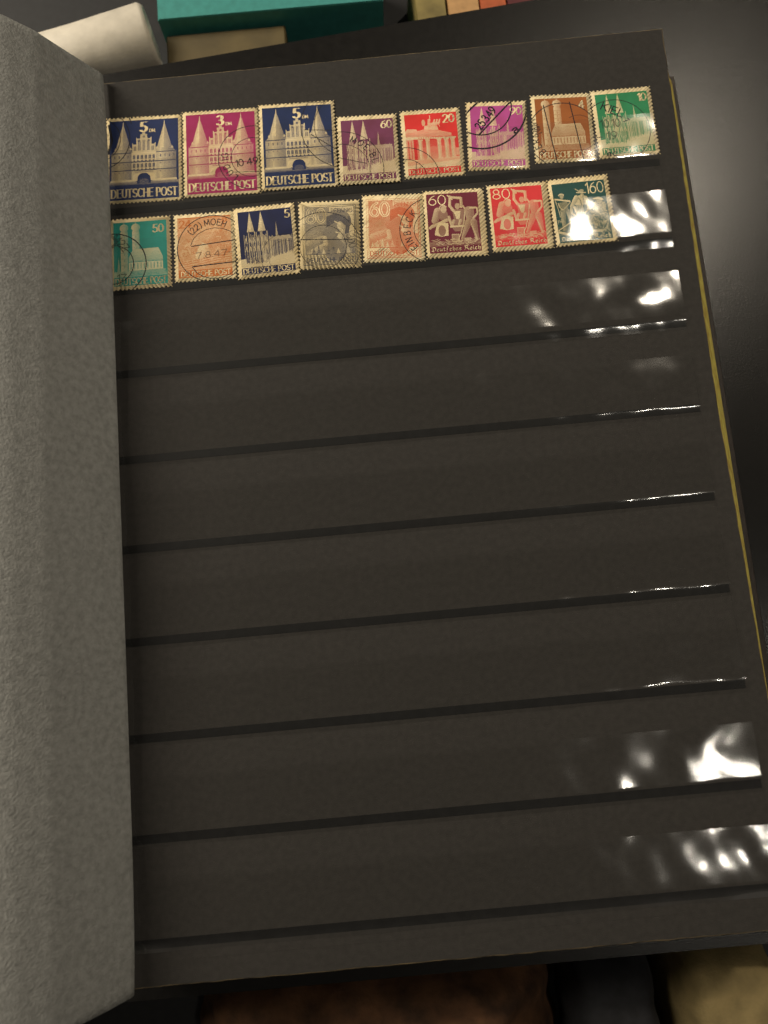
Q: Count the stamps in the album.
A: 16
